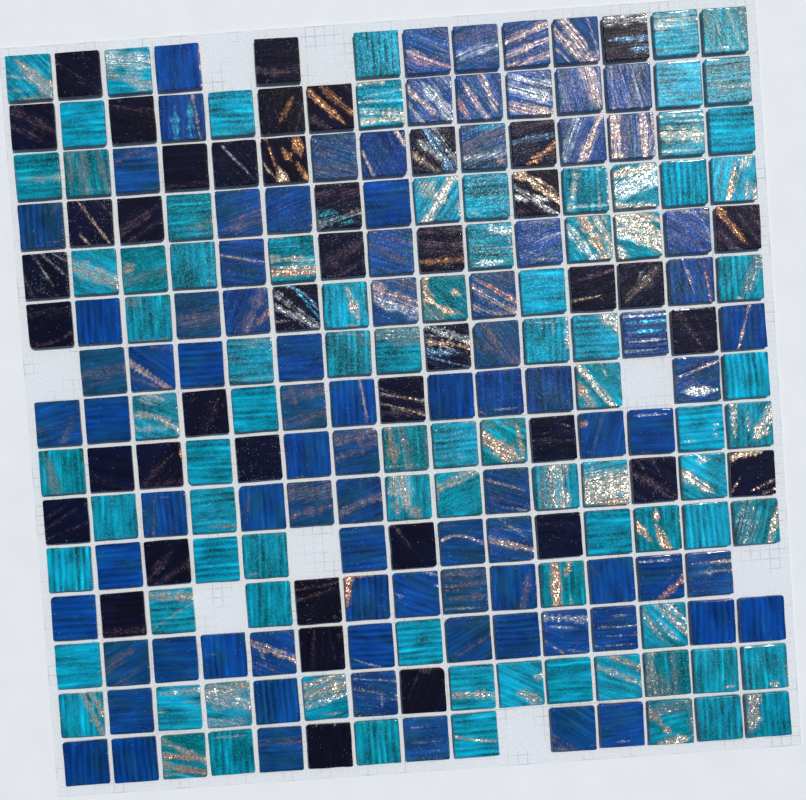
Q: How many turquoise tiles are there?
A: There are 87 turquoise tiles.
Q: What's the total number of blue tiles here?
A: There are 87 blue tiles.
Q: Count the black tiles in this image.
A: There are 43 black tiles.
